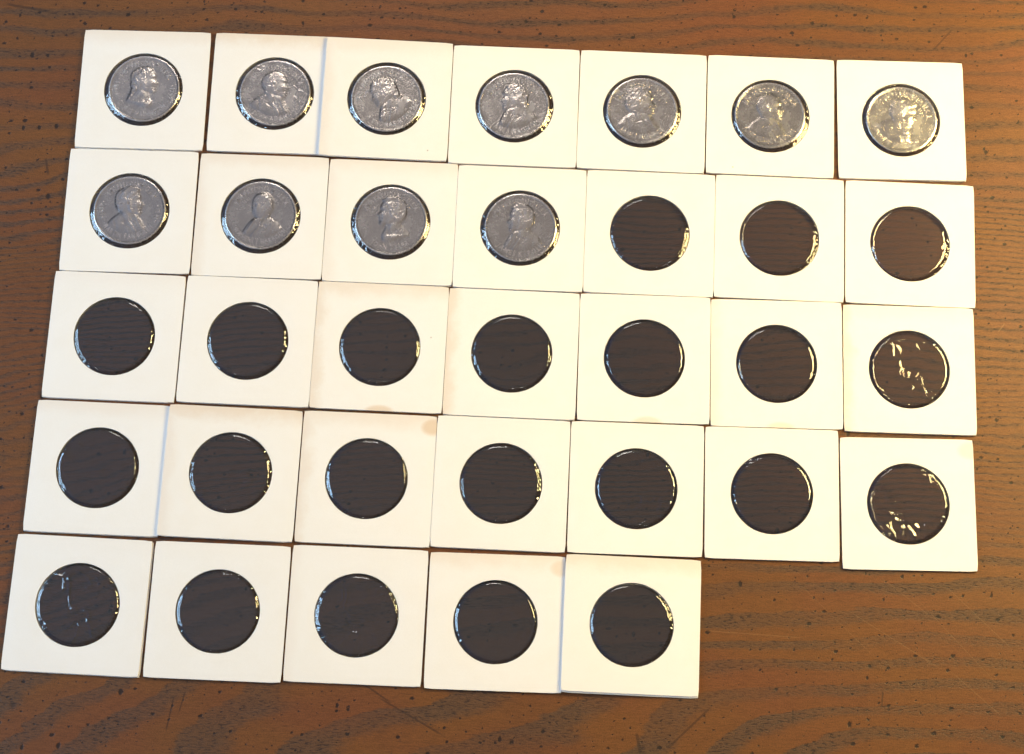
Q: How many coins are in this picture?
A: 11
